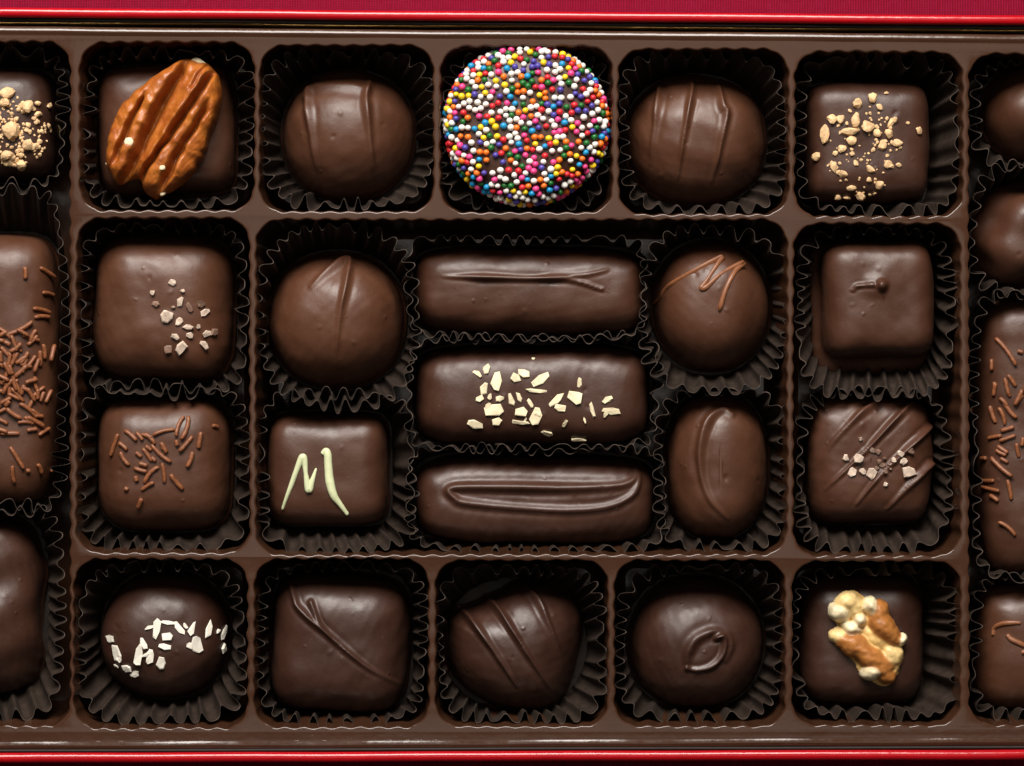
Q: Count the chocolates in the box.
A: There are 28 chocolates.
